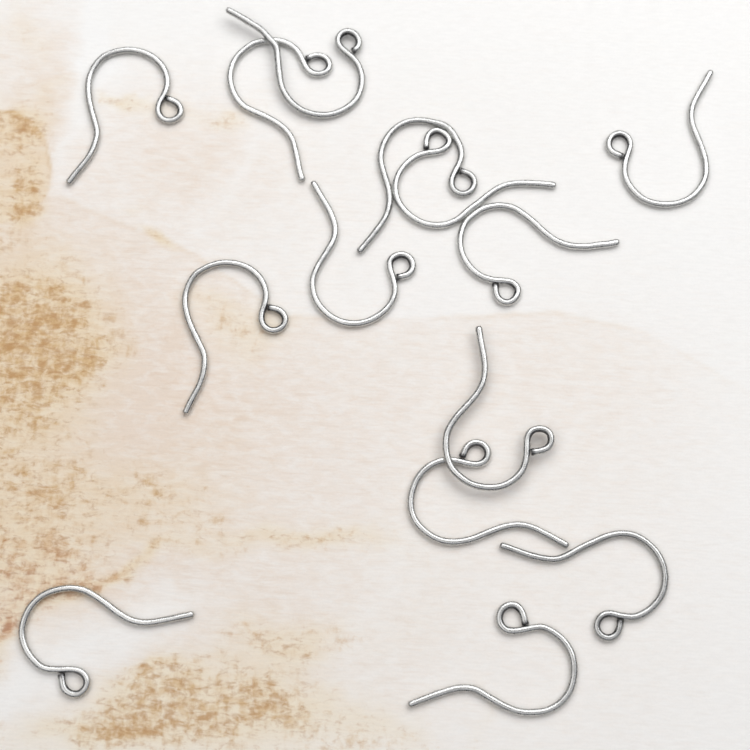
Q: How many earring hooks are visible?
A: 14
